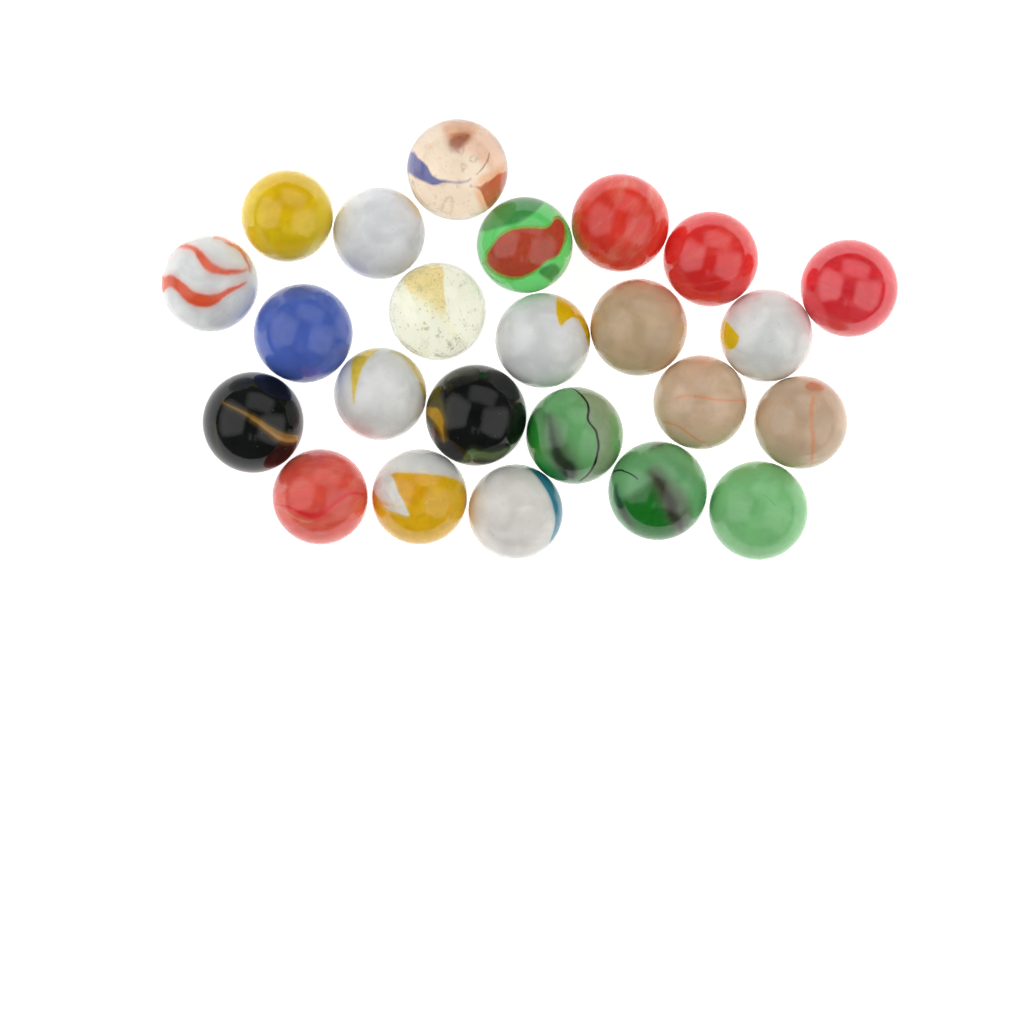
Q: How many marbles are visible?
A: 24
